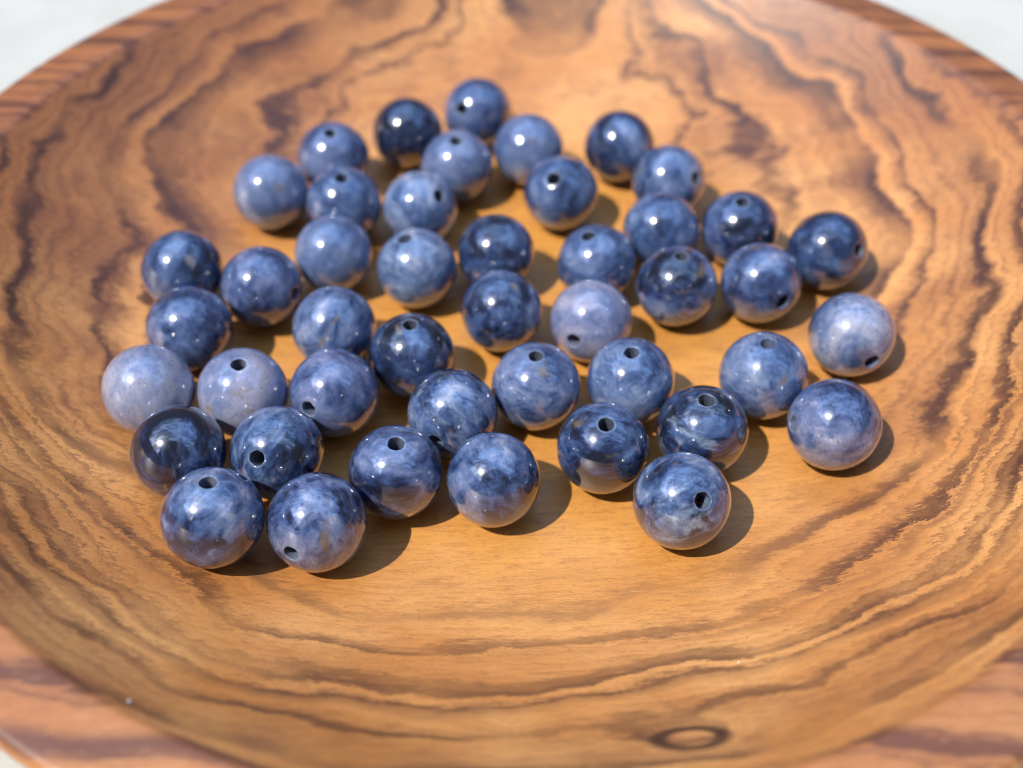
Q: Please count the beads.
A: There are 45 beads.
